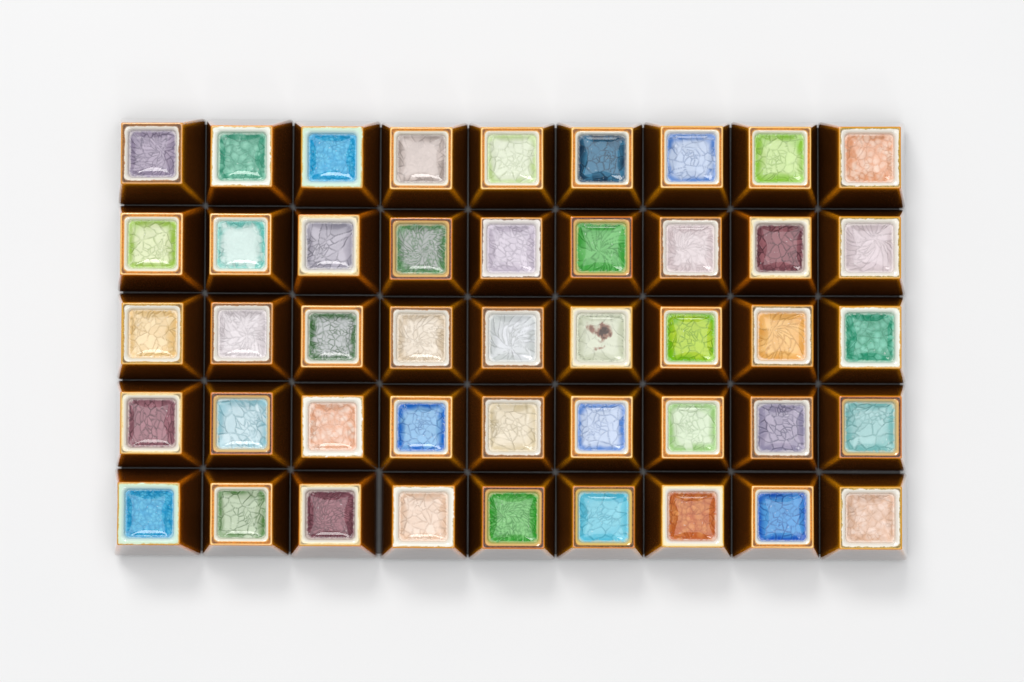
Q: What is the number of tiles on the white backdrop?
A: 45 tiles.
